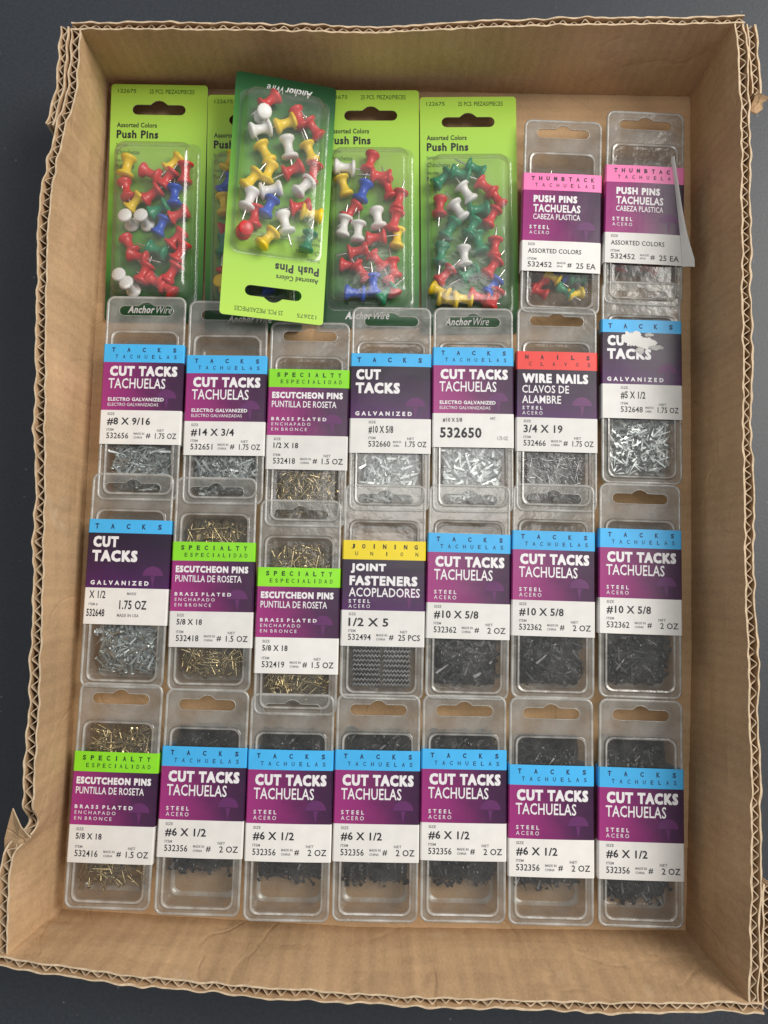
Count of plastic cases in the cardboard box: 23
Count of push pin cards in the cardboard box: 5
